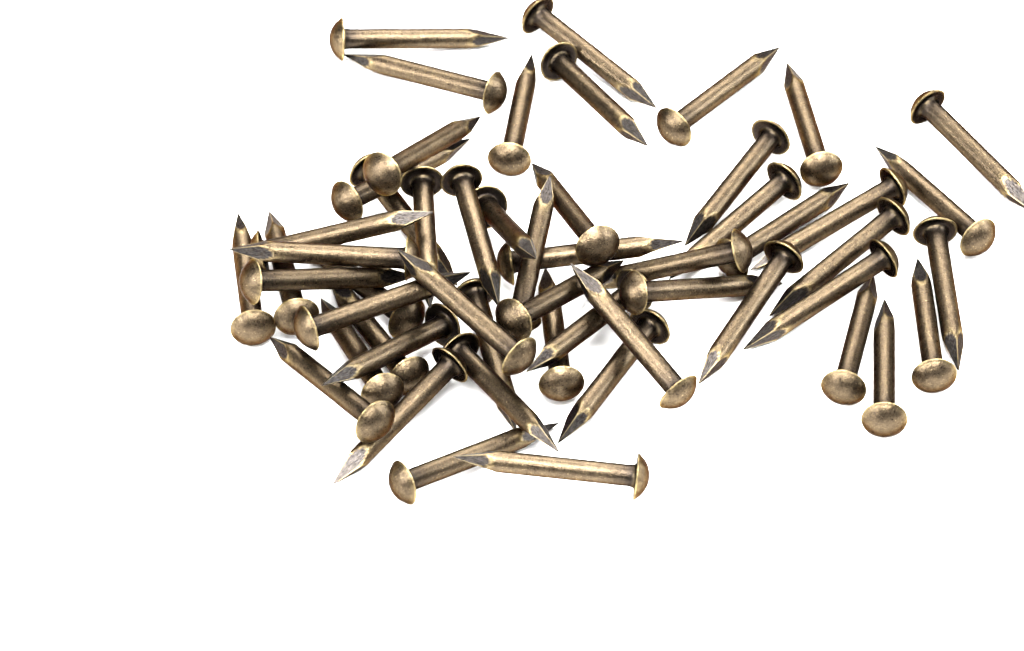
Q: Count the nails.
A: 53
